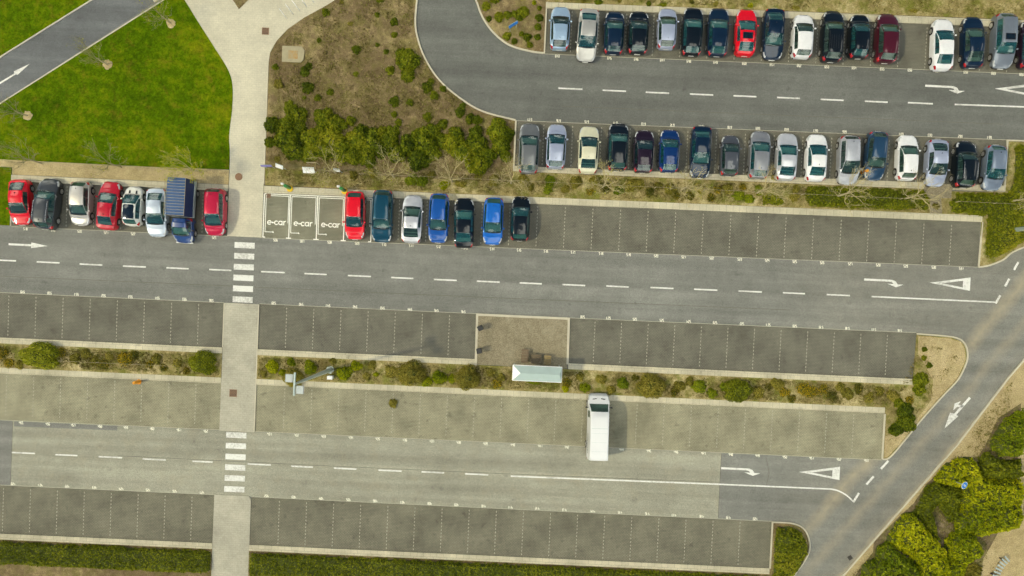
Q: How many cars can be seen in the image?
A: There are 48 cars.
